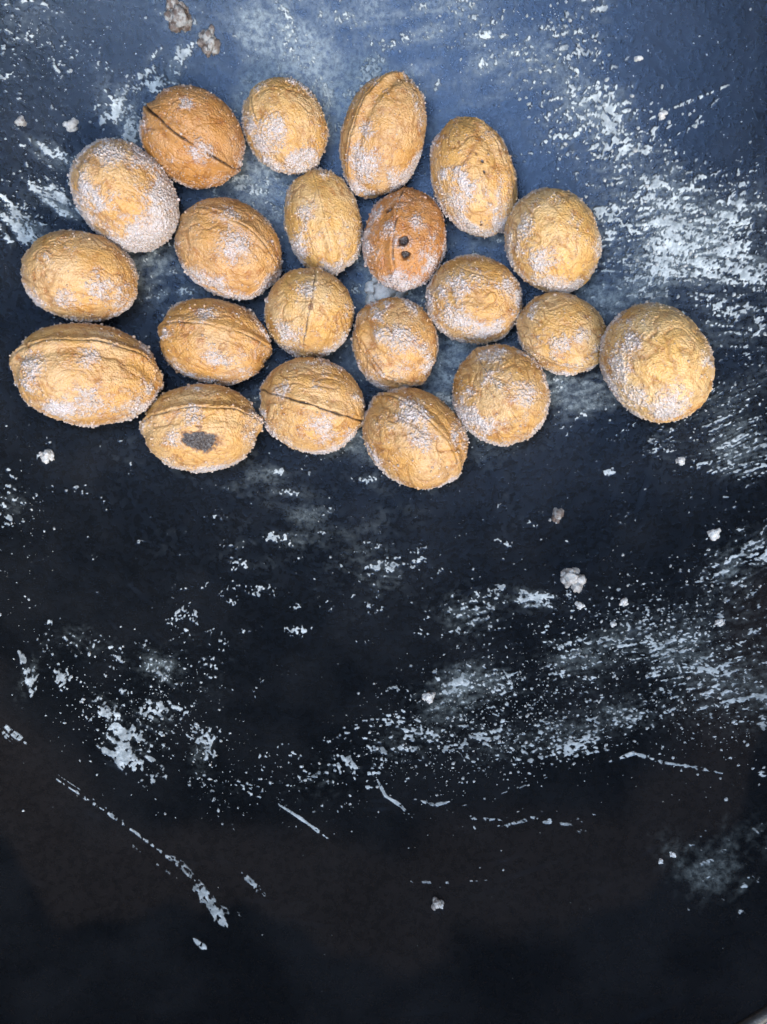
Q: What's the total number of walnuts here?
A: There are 21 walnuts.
